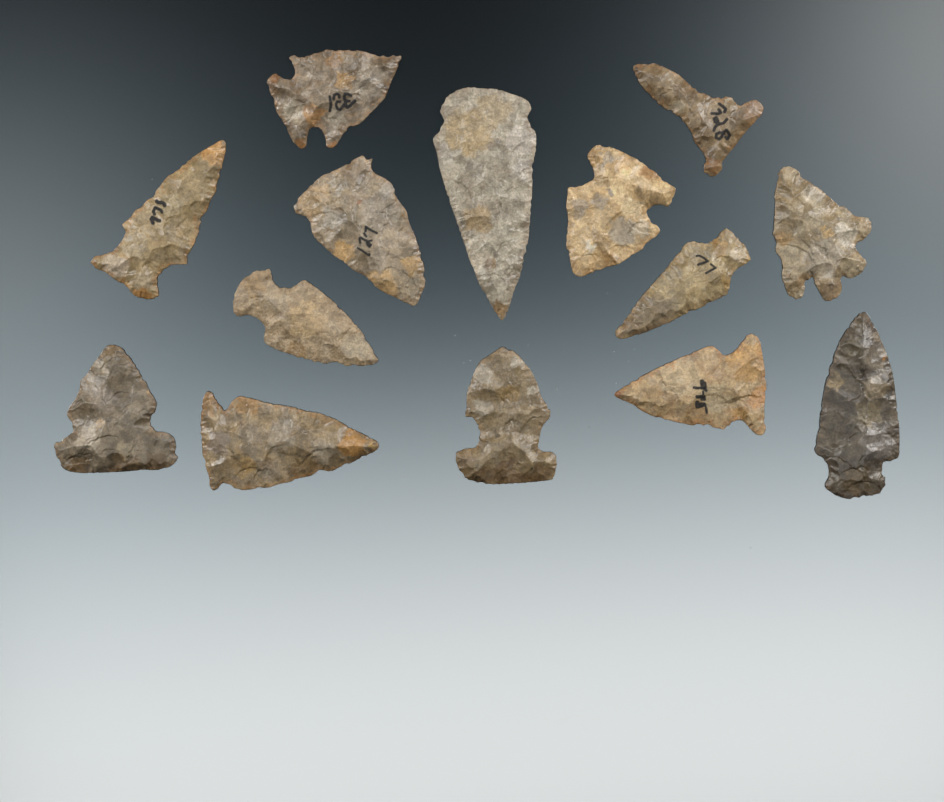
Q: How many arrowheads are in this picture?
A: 14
